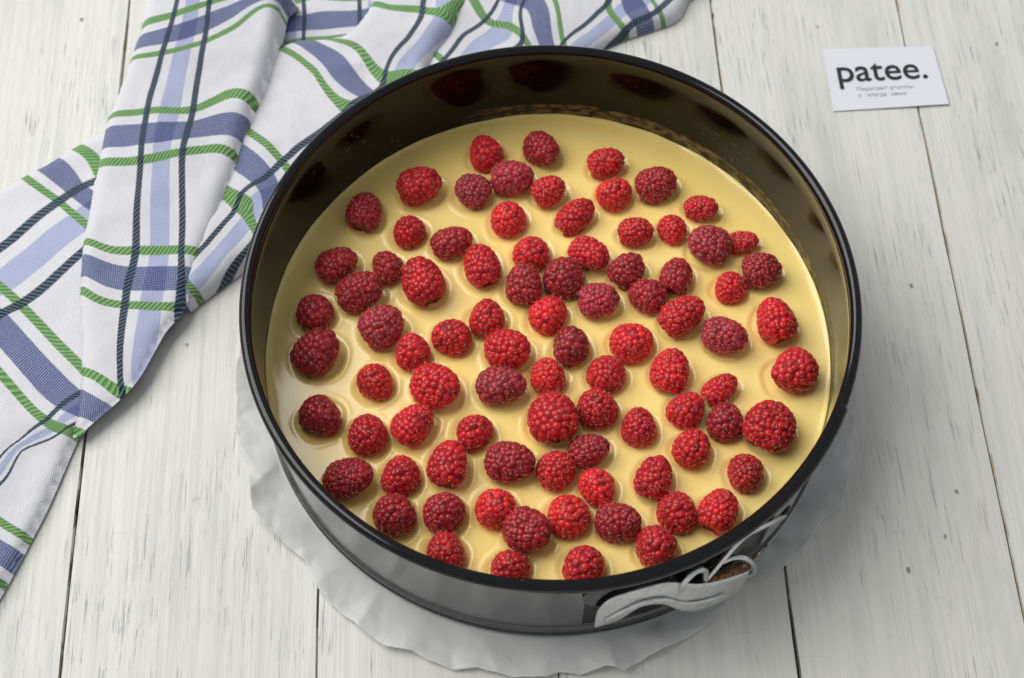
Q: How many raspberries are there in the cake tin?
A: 87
